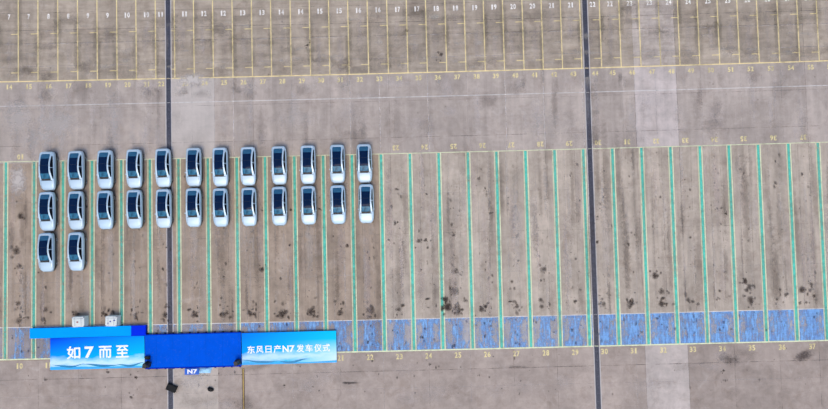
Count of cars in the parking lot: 26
